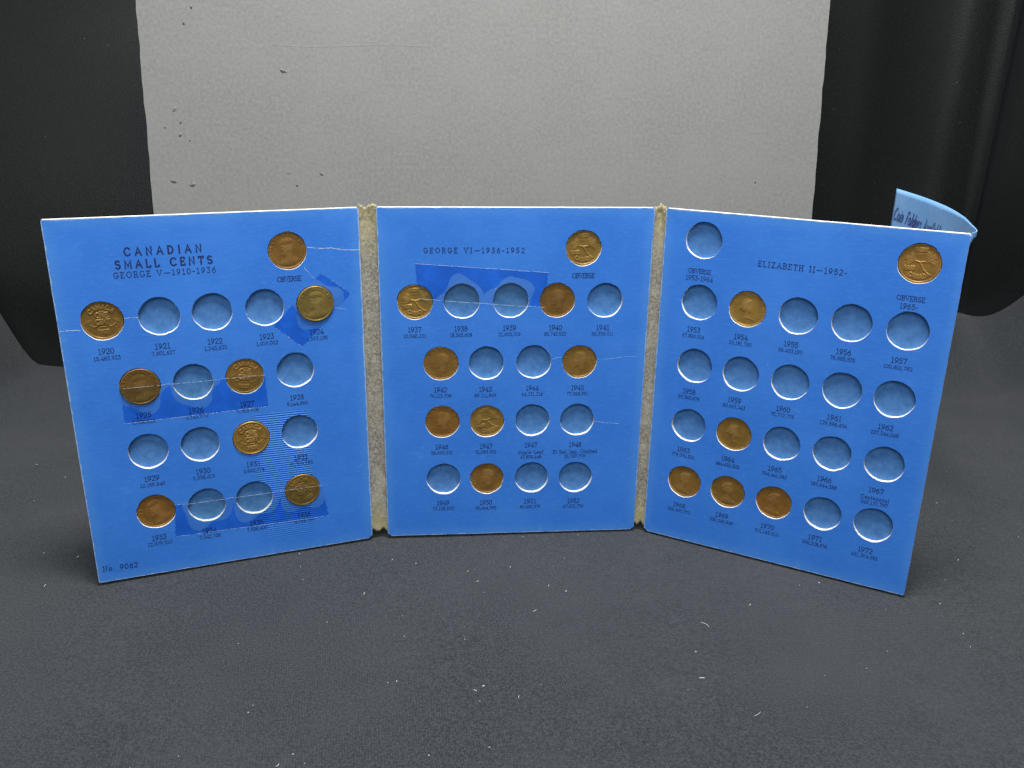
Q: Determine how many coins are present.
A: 22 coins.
